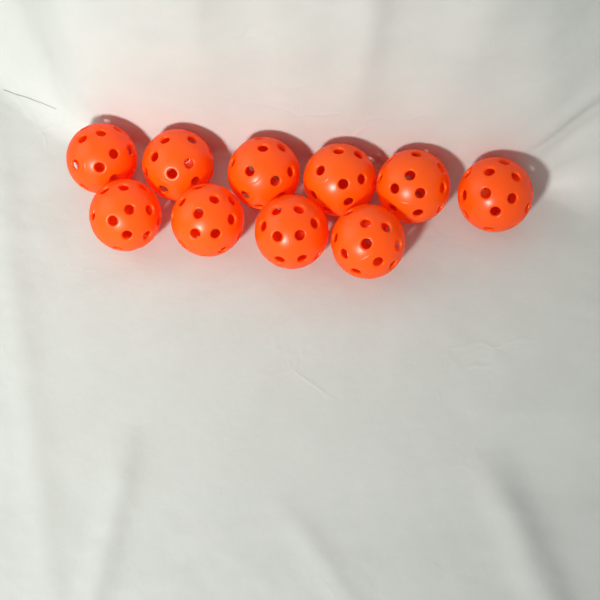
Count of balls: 10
